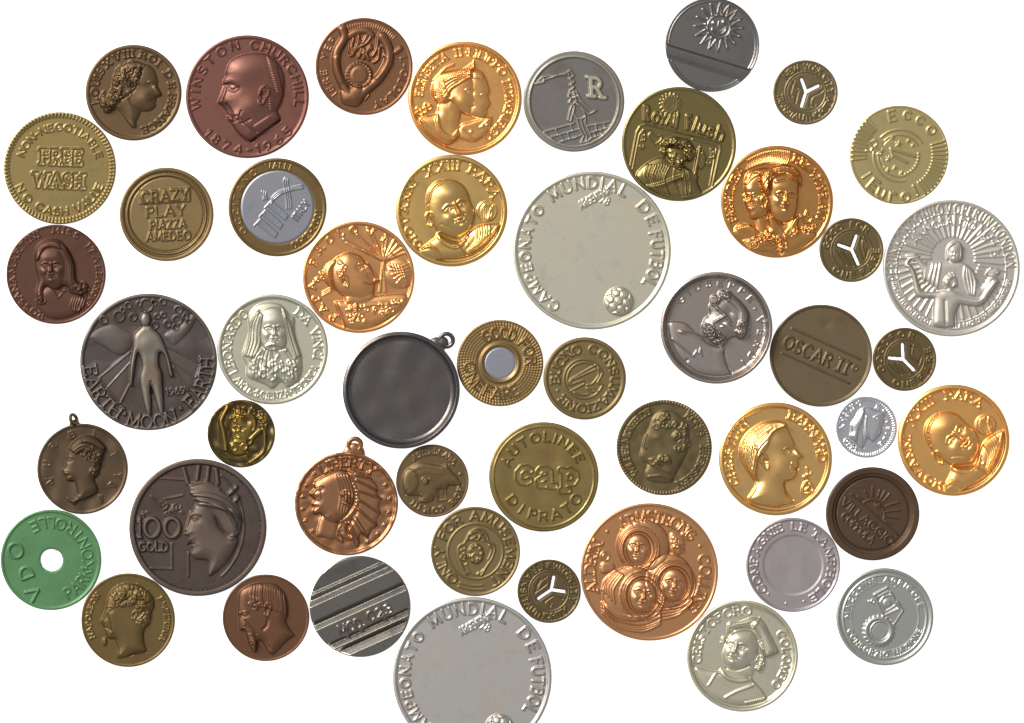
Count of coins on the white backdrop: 49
